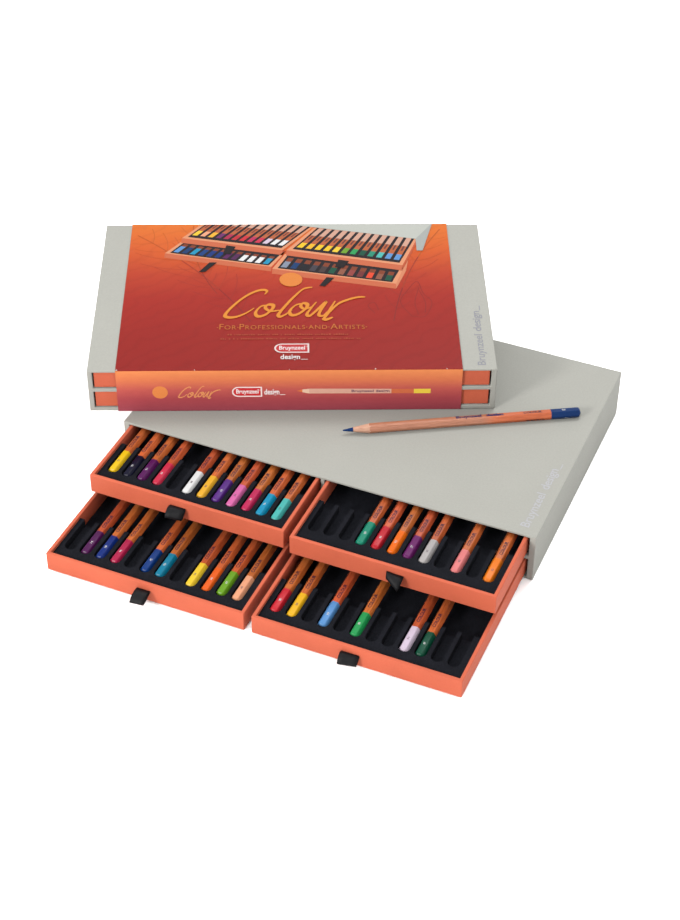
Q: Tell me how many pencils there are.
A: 34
